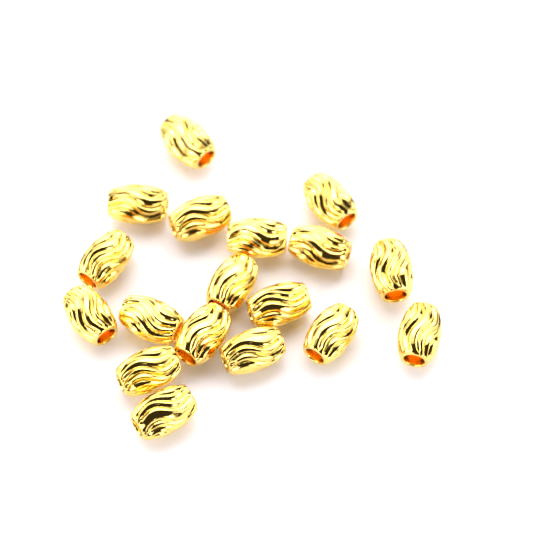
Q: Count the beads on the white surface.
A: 18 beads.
